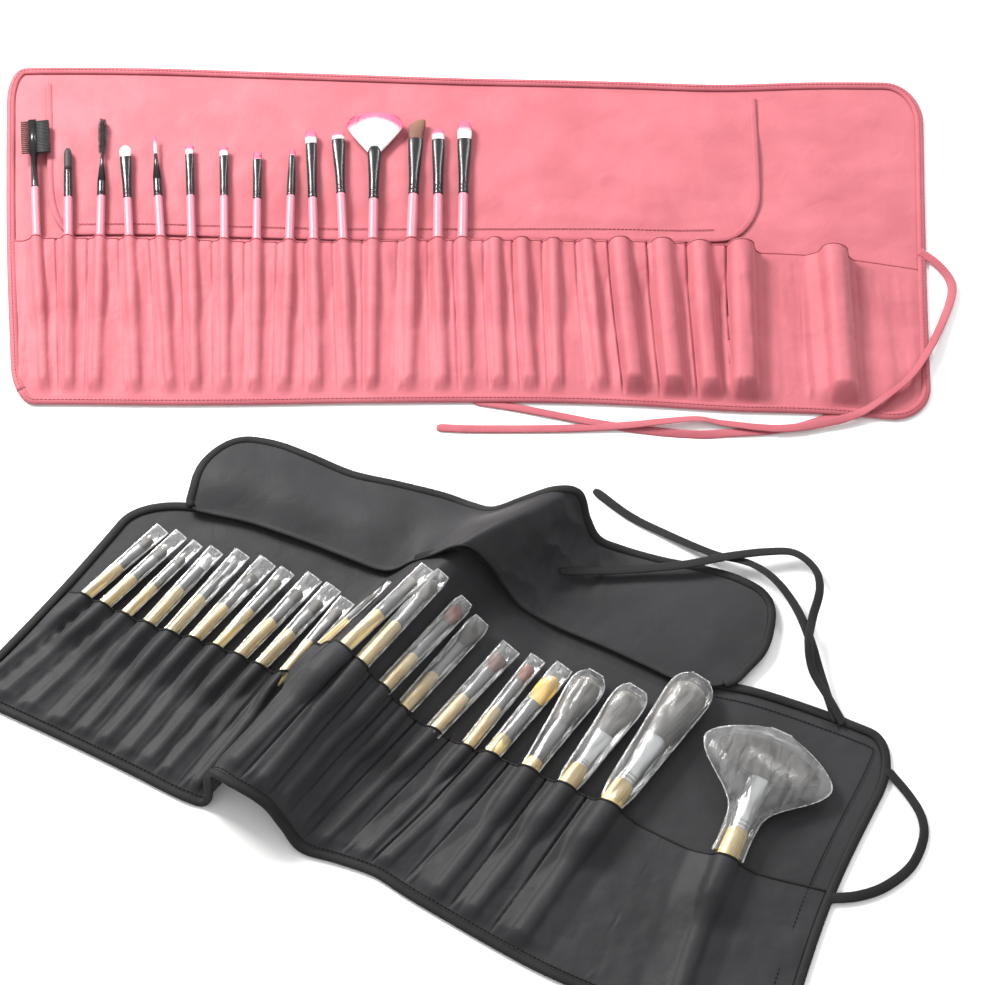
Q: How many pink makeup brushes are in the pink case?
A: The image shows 15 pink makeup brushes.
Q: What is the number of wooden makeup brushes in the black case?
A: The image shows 22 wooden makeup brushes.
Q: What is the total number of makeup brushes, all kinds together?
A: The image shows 37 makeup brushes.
